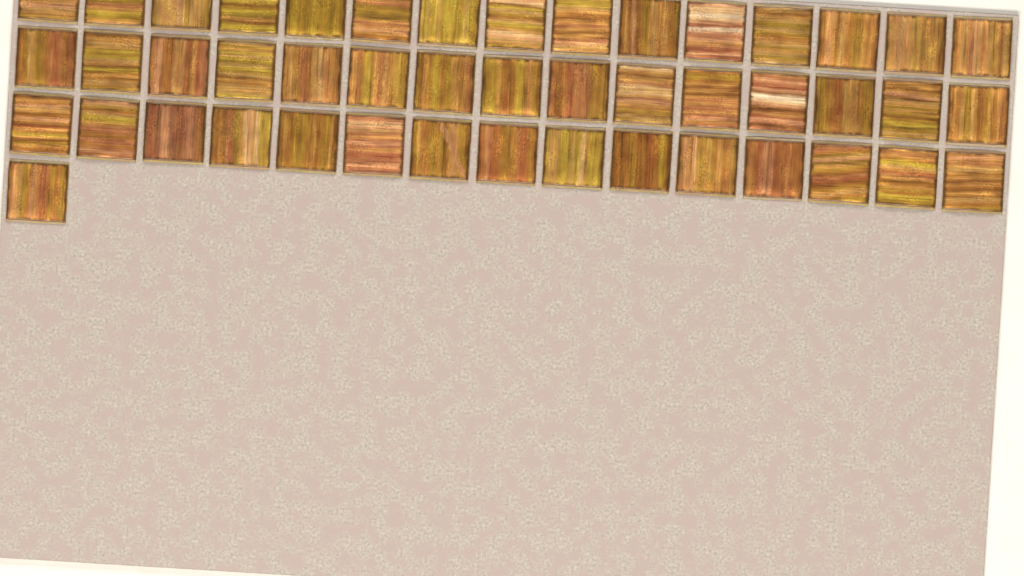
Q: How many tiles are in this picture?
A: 46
